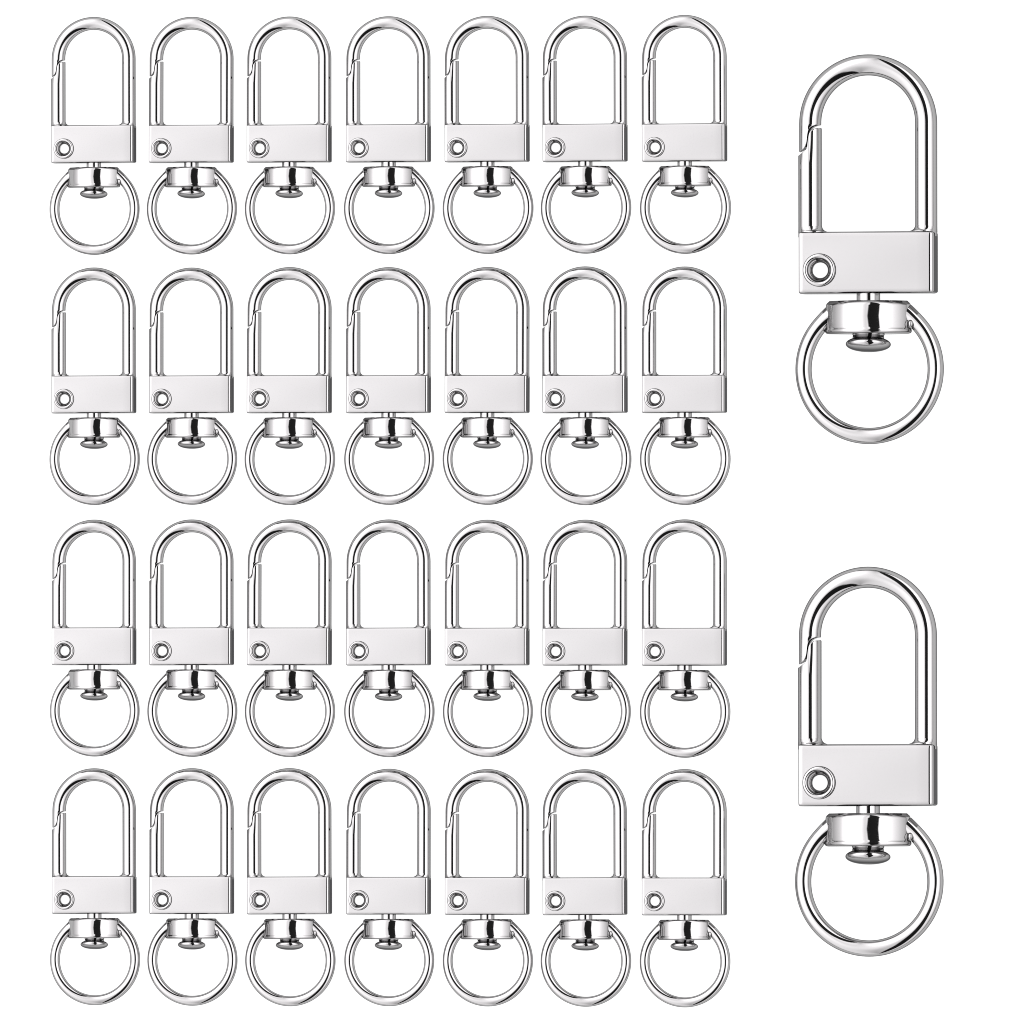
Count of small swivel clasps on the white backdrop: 28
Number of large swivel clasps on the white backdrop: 2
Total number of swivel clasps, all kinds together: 30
